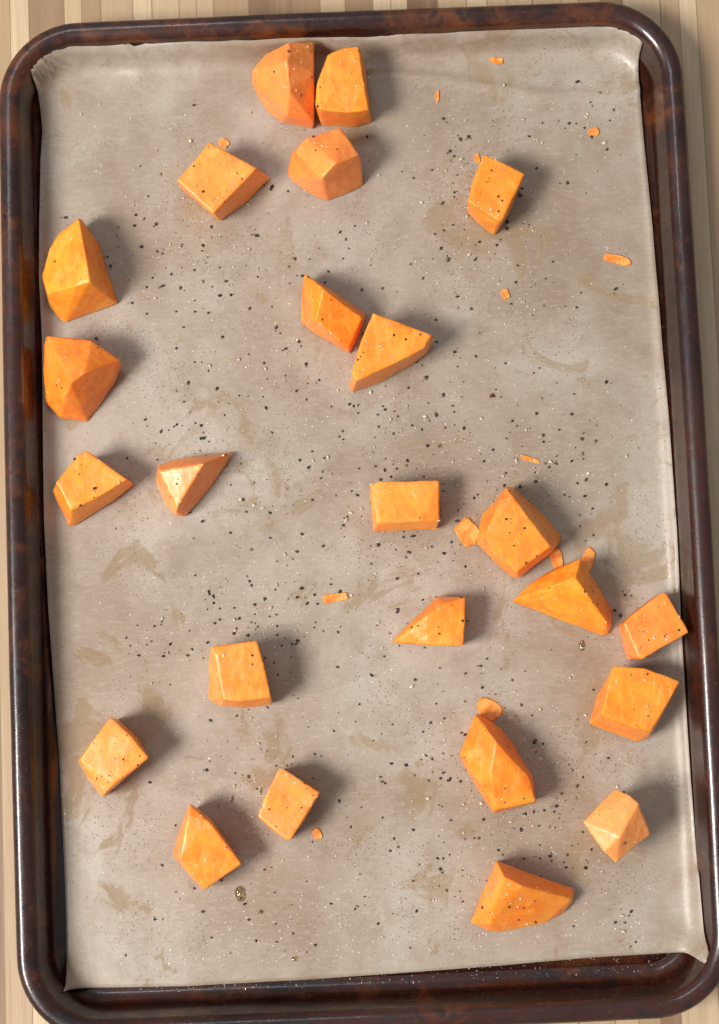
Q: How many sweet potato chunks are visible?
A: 24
